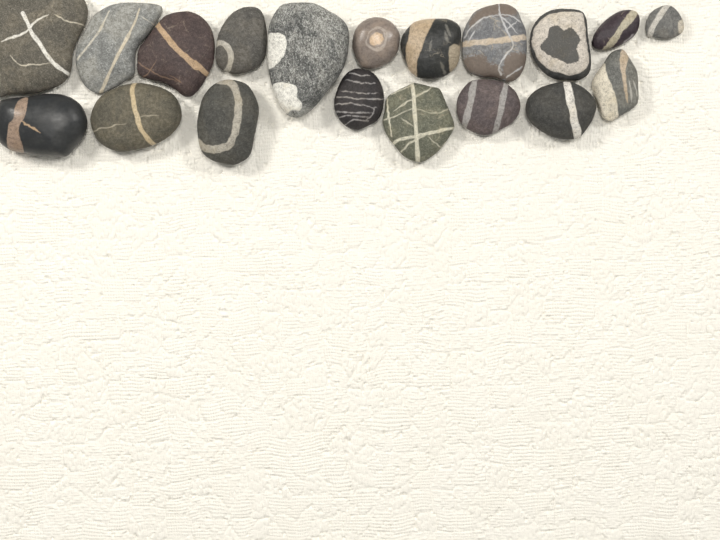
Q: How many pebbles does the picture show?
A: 19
